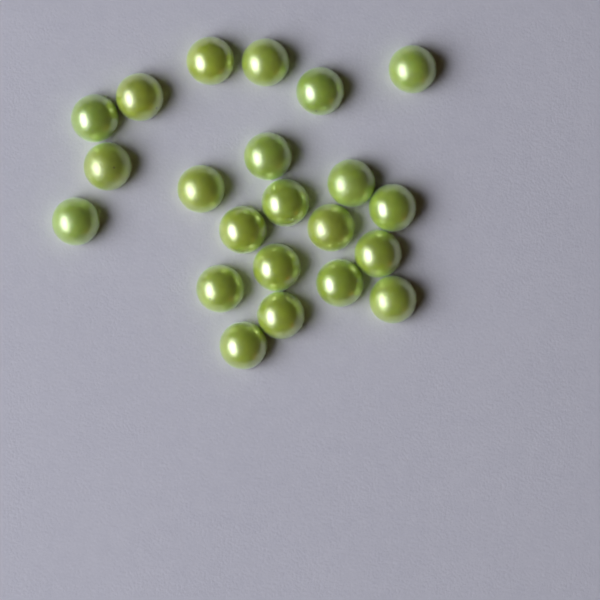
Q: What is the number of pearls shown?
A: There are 22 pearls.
